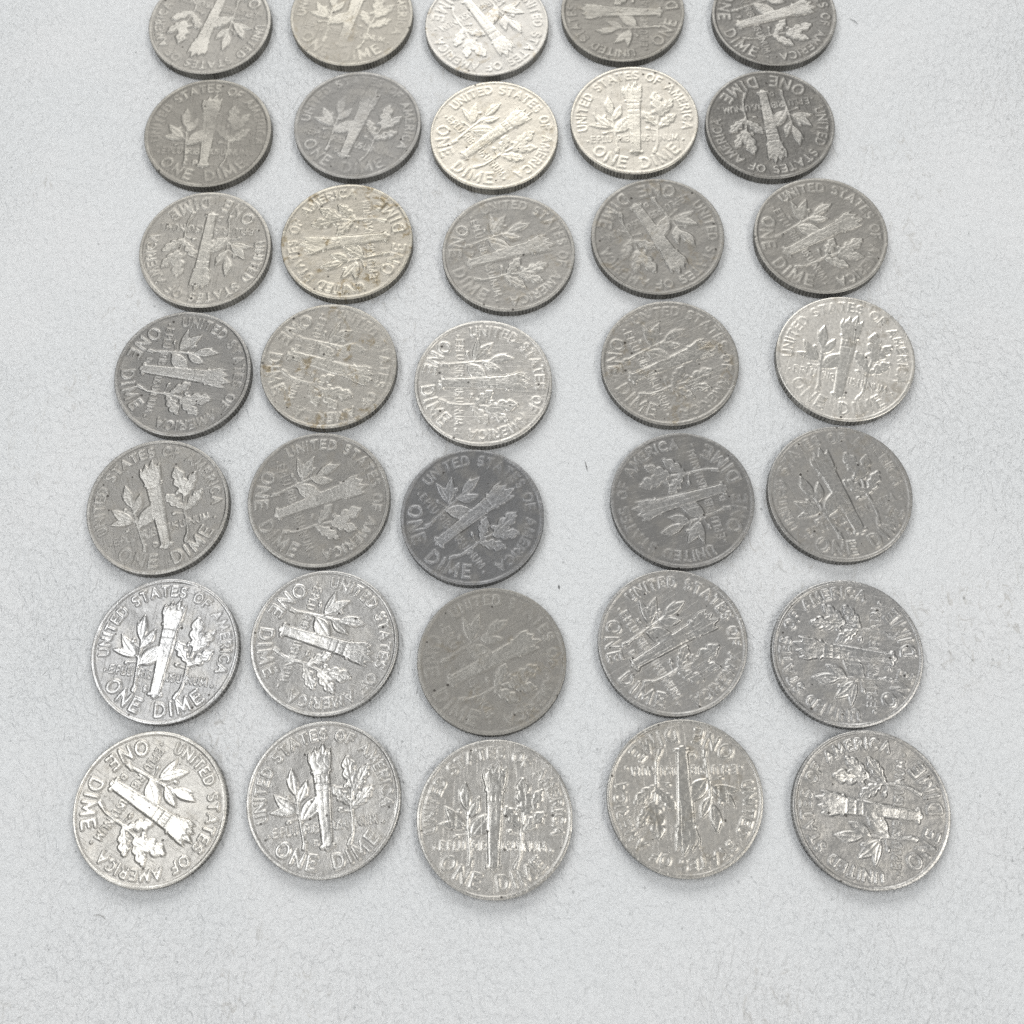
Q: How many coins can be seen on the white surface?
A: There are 35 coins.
